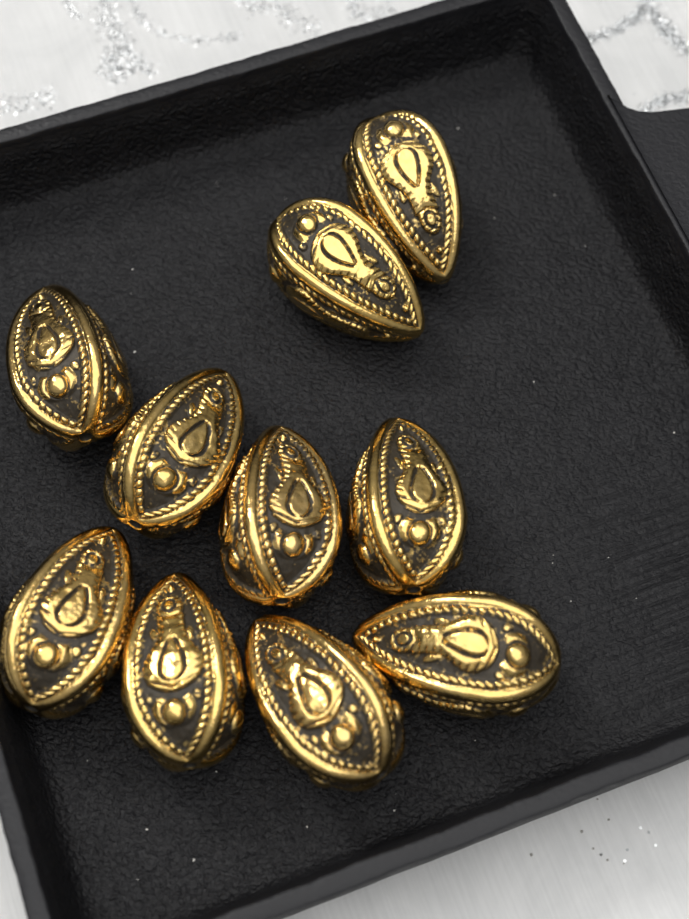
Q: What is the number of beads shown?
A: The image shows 10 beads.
